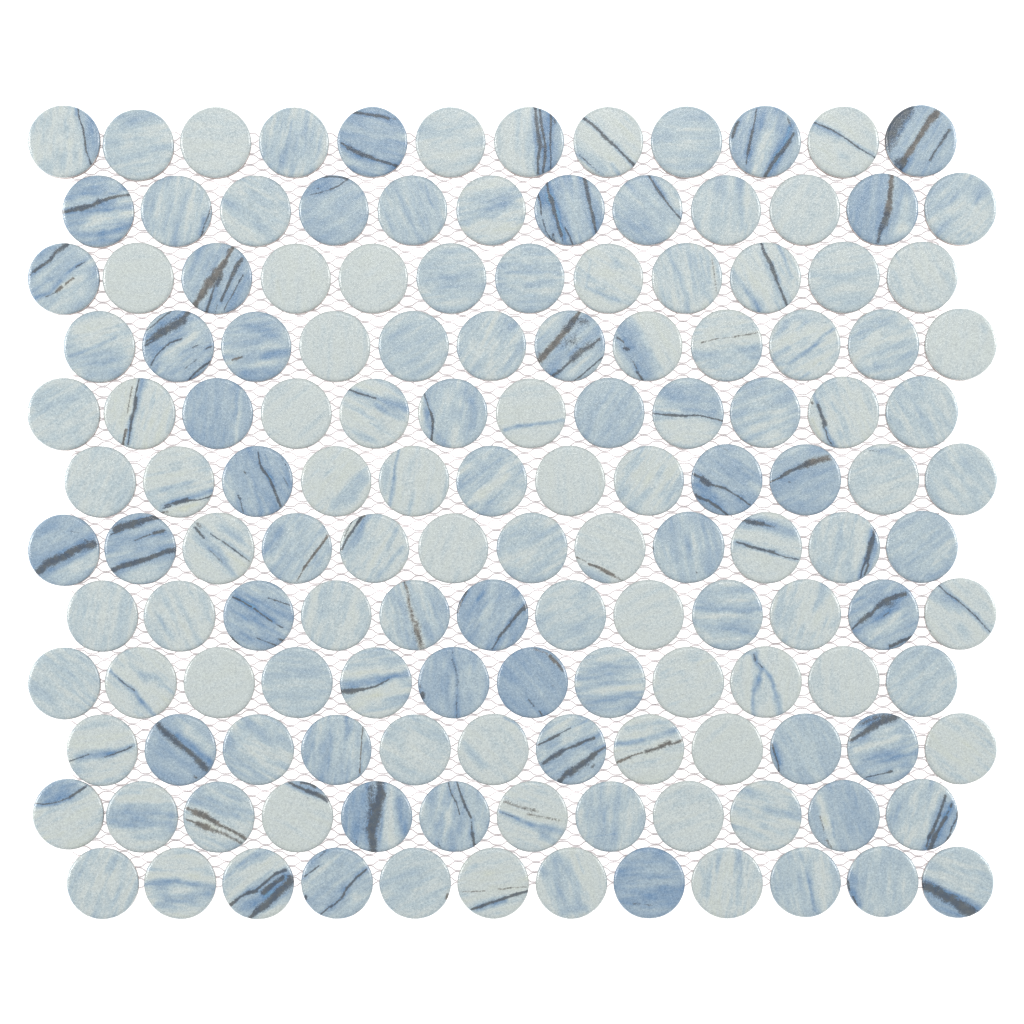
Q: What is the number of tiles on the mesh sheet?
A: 144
